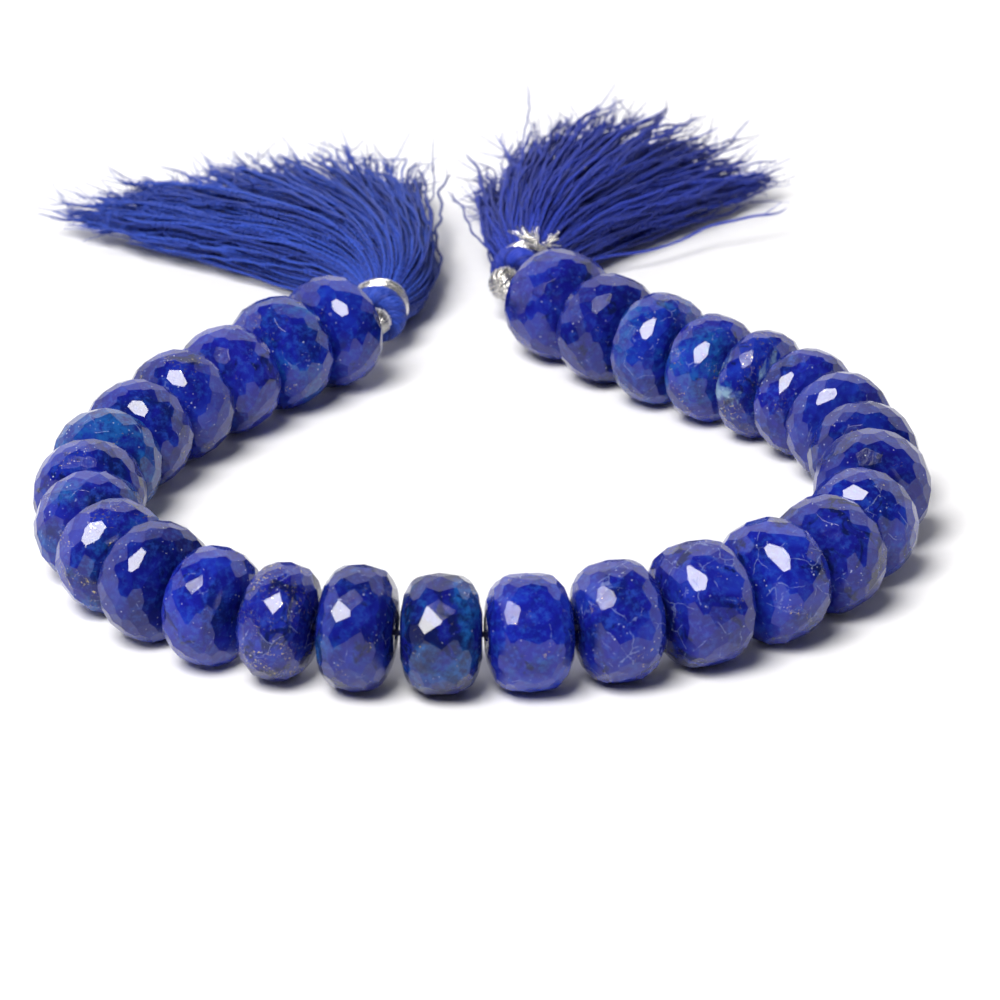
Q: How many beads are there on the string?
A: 29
